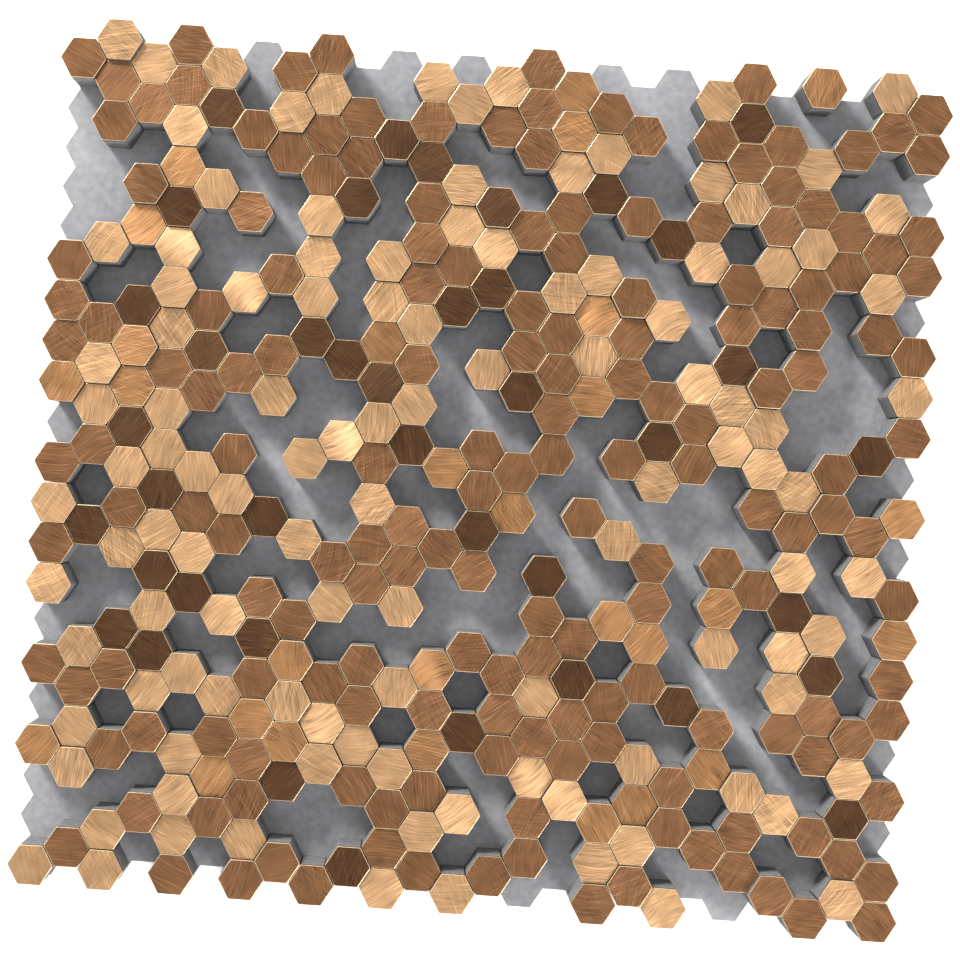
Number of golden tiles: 28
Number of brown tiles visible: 175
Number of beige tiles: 113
